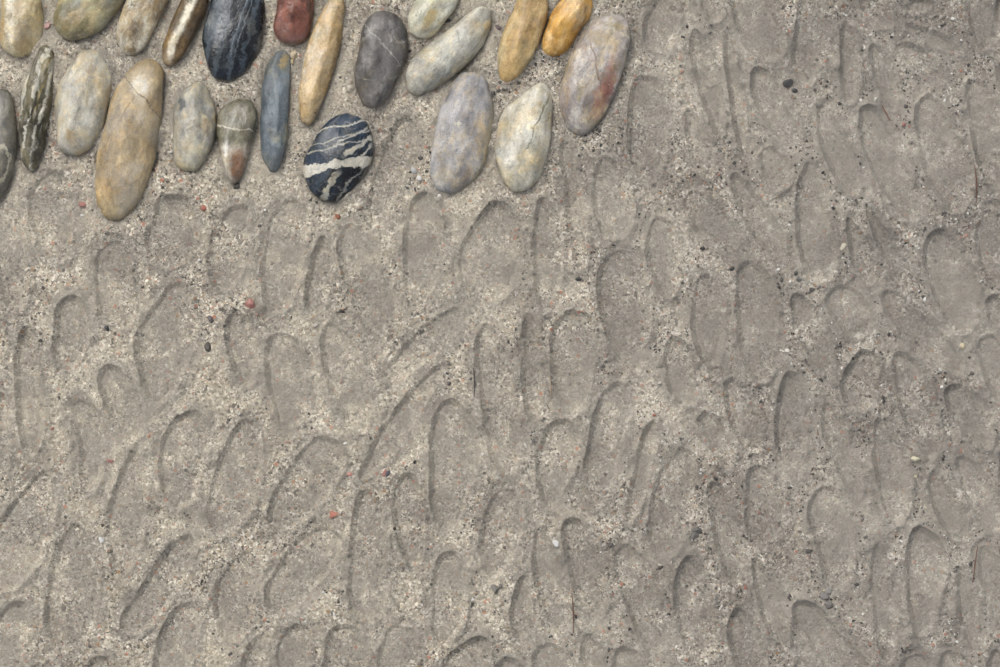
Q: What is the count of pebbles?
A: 23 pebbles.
